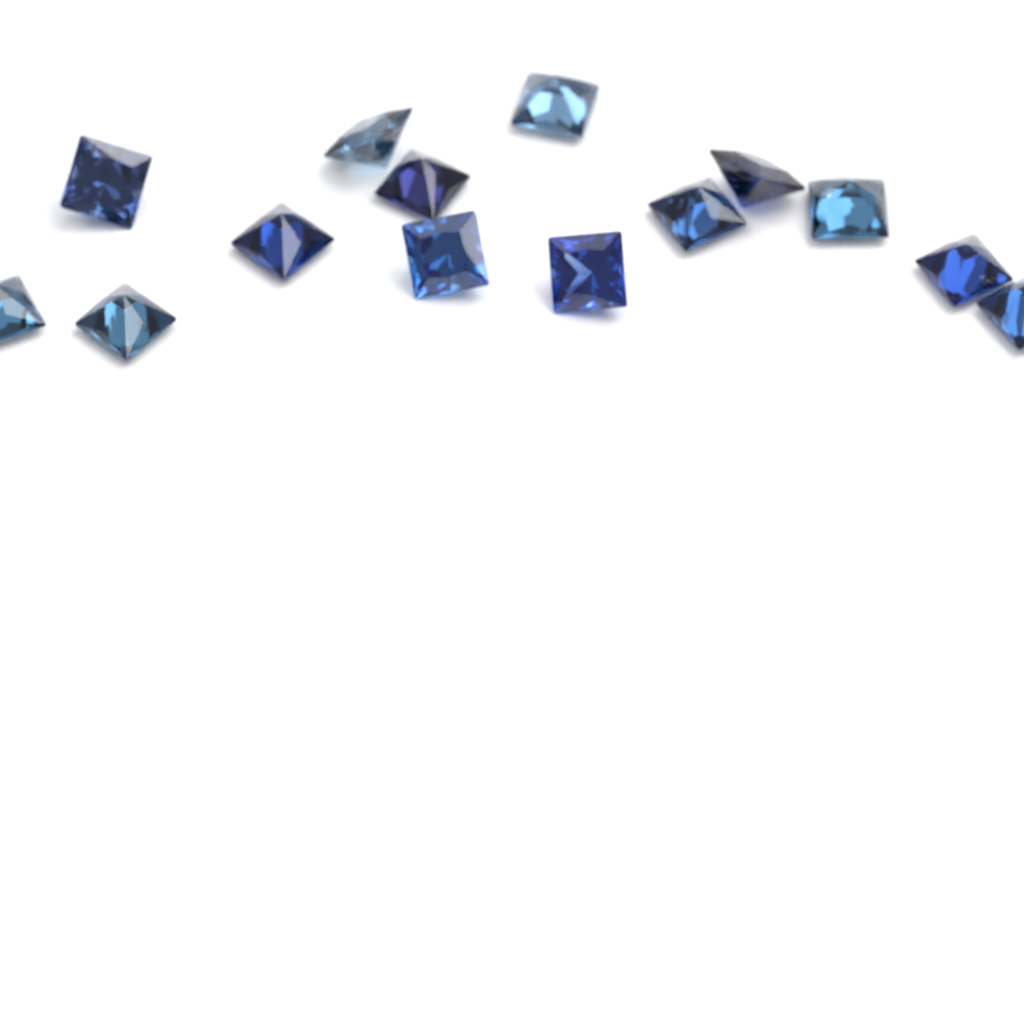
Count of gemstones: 14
